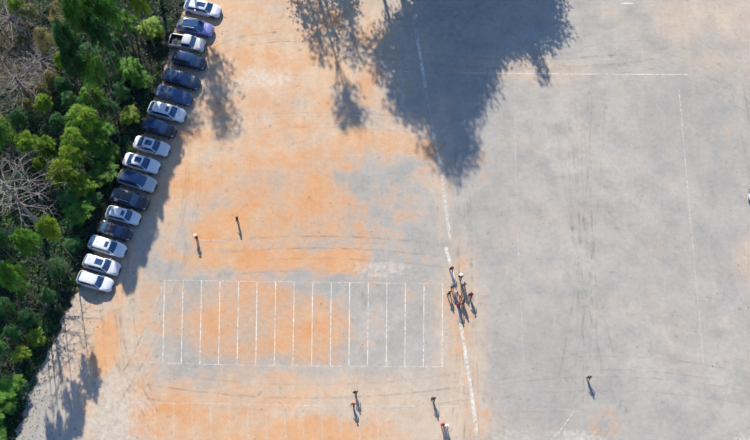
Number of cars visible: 17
